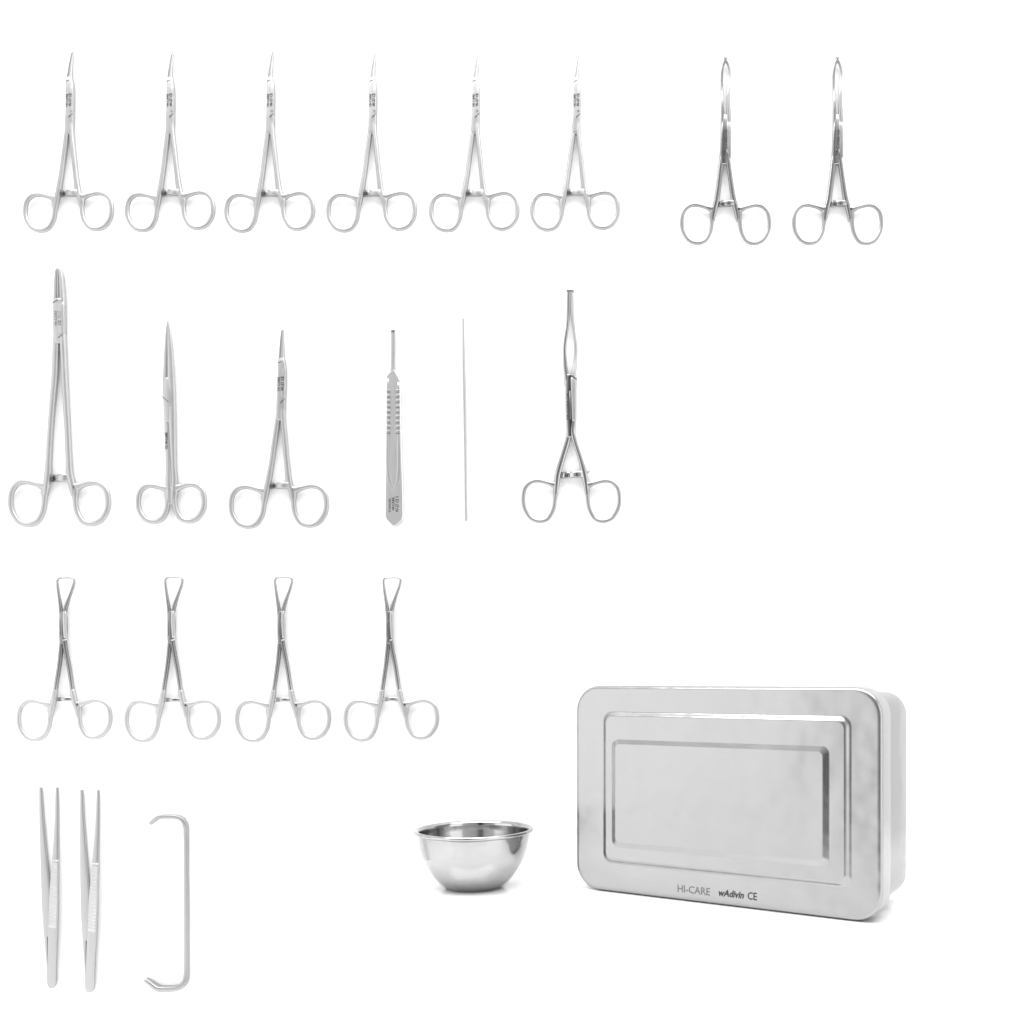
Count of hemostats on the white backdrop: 7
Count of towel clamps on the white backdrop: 4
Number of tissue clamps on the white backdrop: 2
